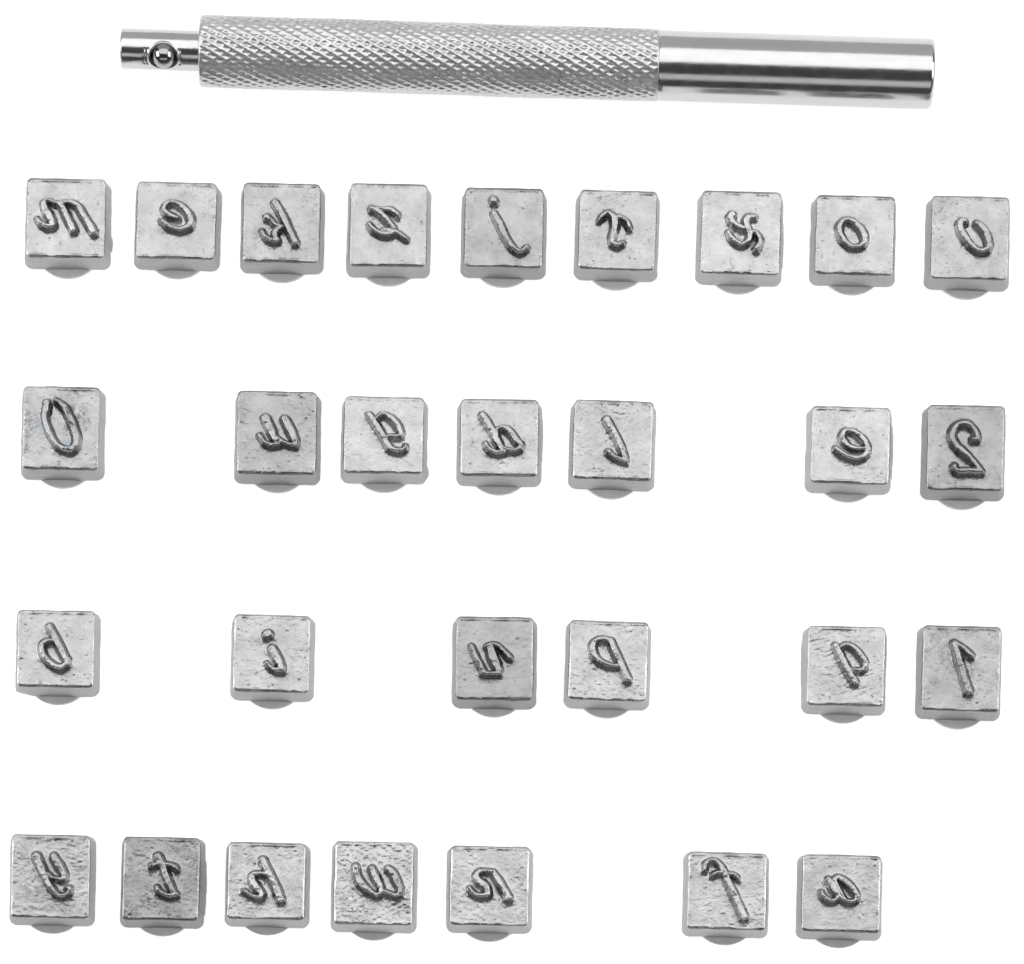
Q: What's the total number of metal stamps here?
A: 29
